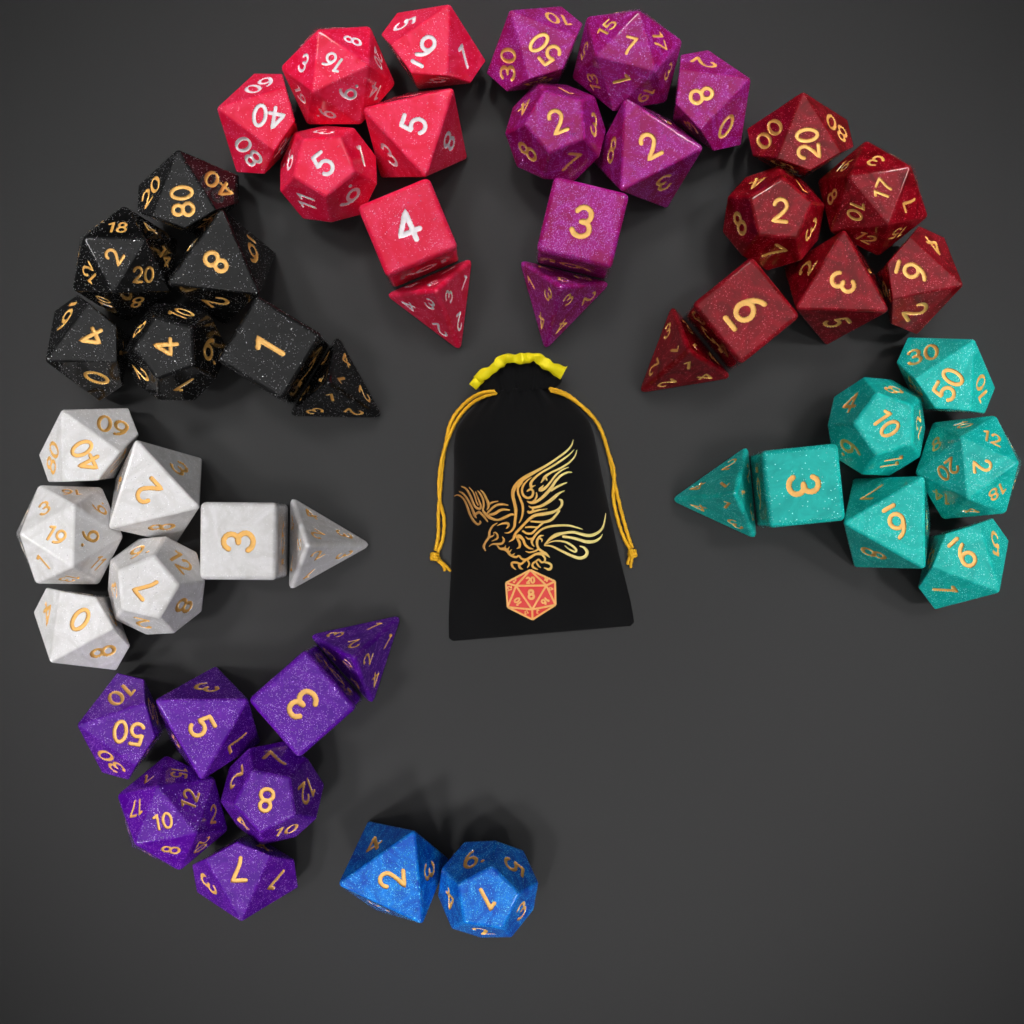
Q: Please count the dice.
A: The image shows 51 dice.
